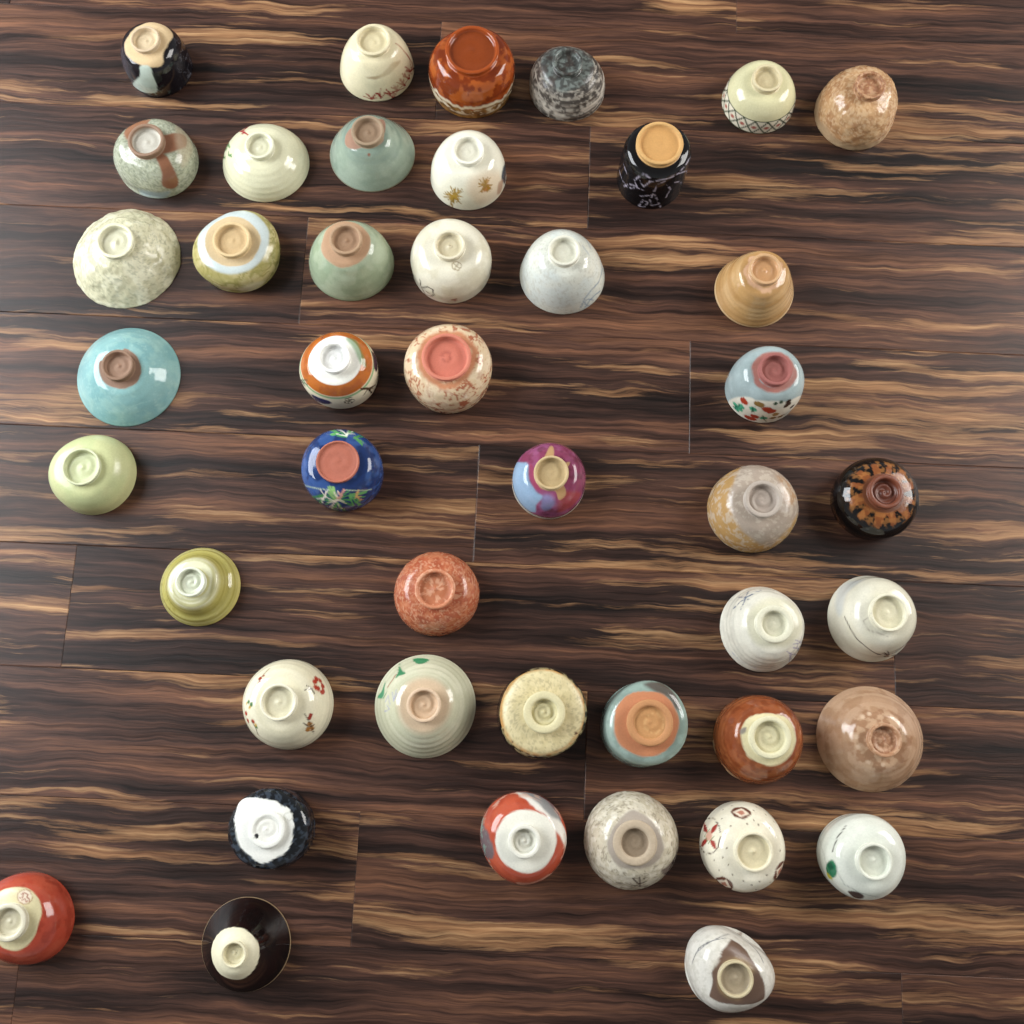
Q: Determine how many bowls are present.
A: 44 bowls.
